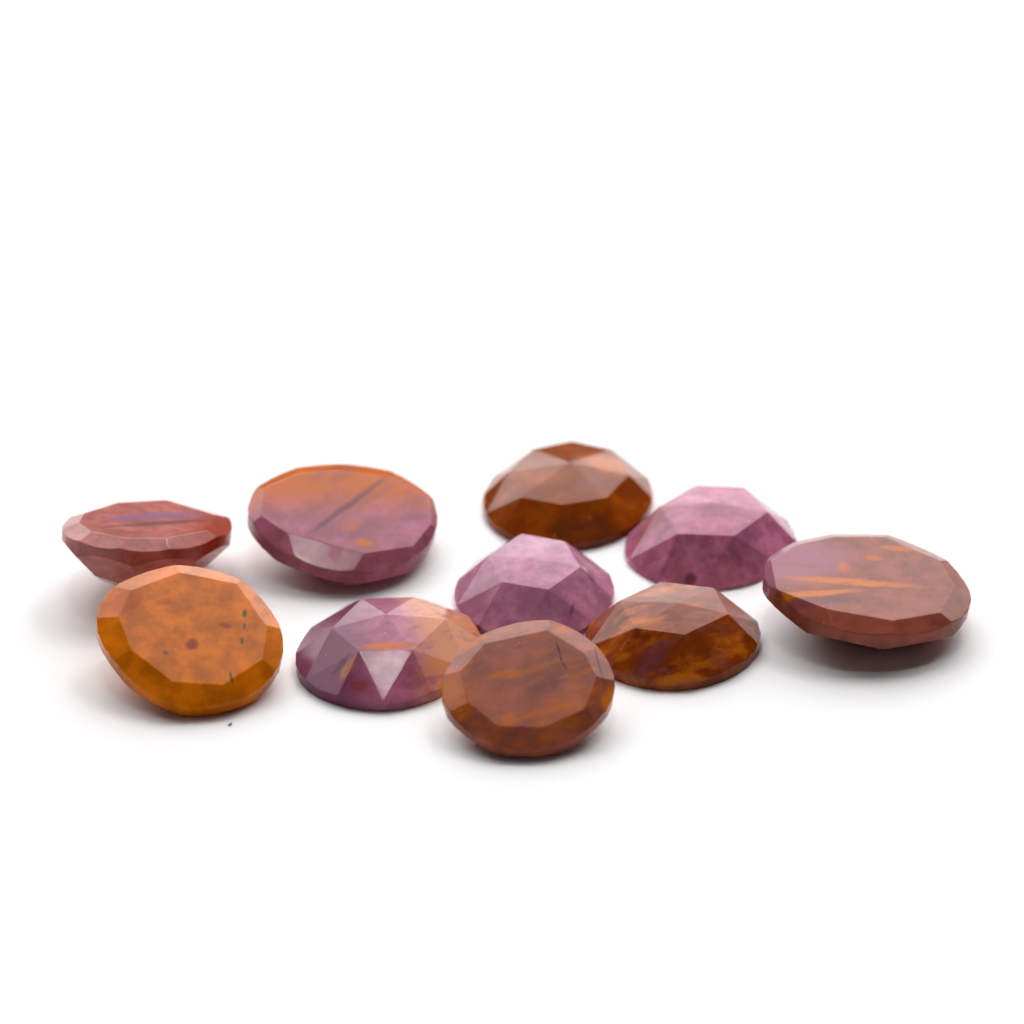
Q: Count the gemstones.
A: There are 10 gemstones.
